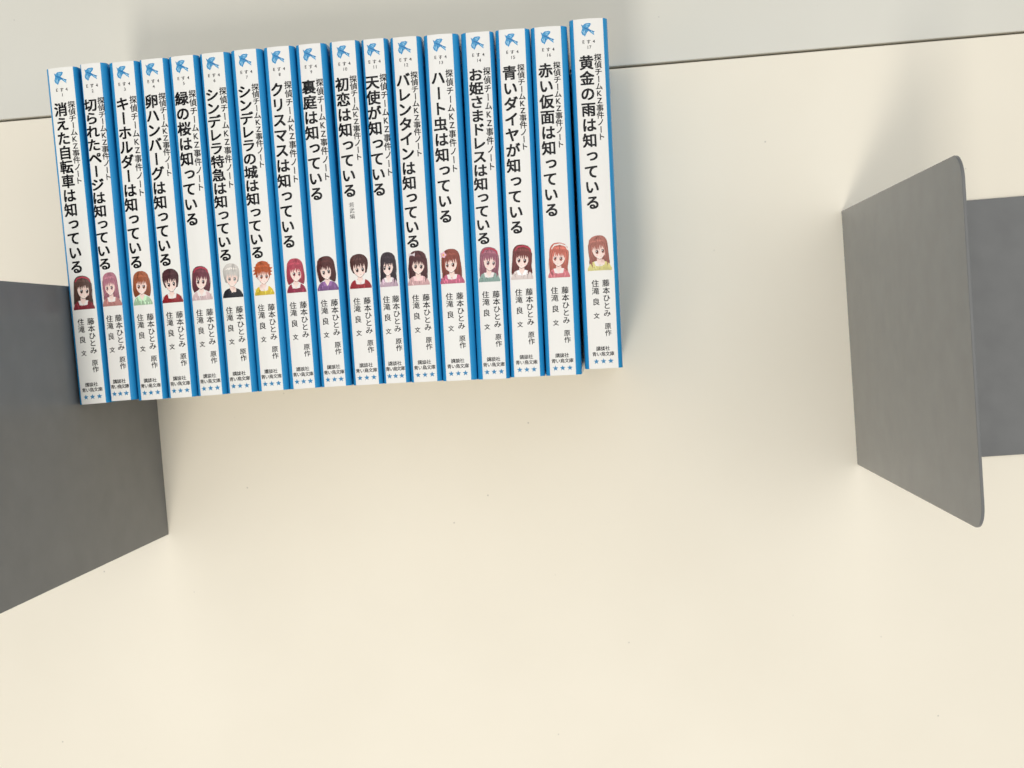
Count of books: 17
